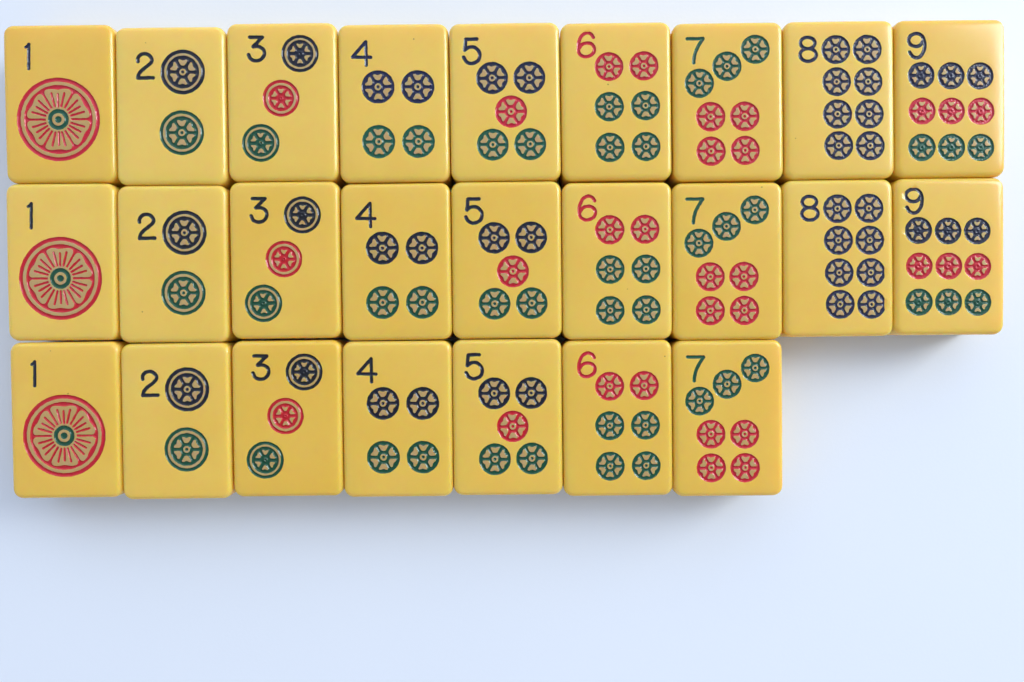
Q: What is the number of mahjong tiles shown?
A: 25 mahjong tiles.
